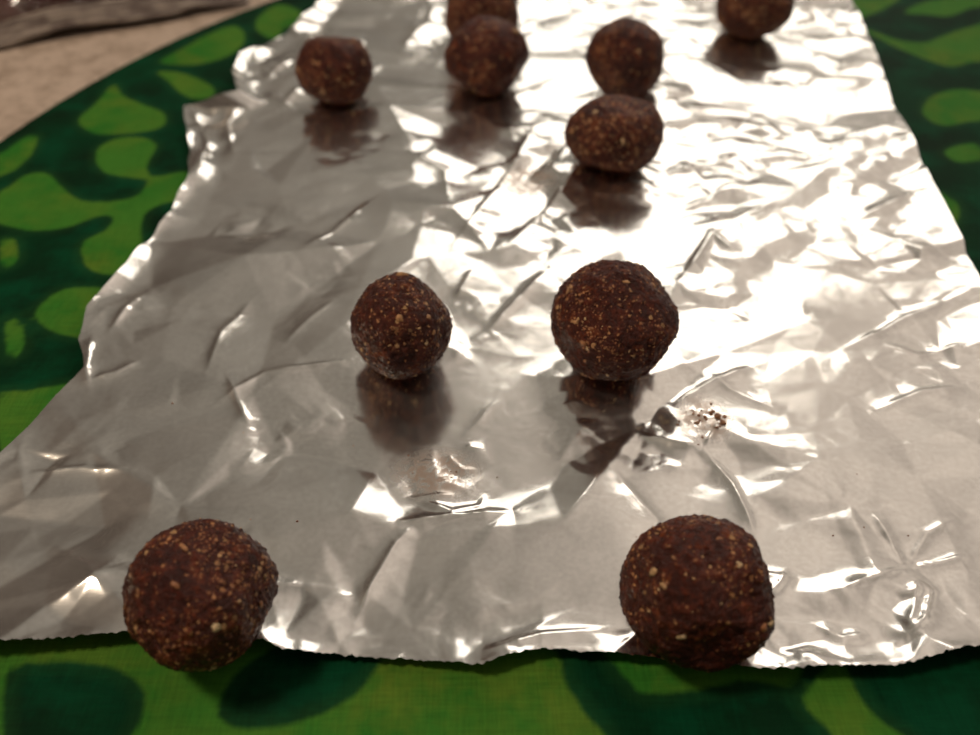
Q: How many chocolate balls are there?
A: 10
